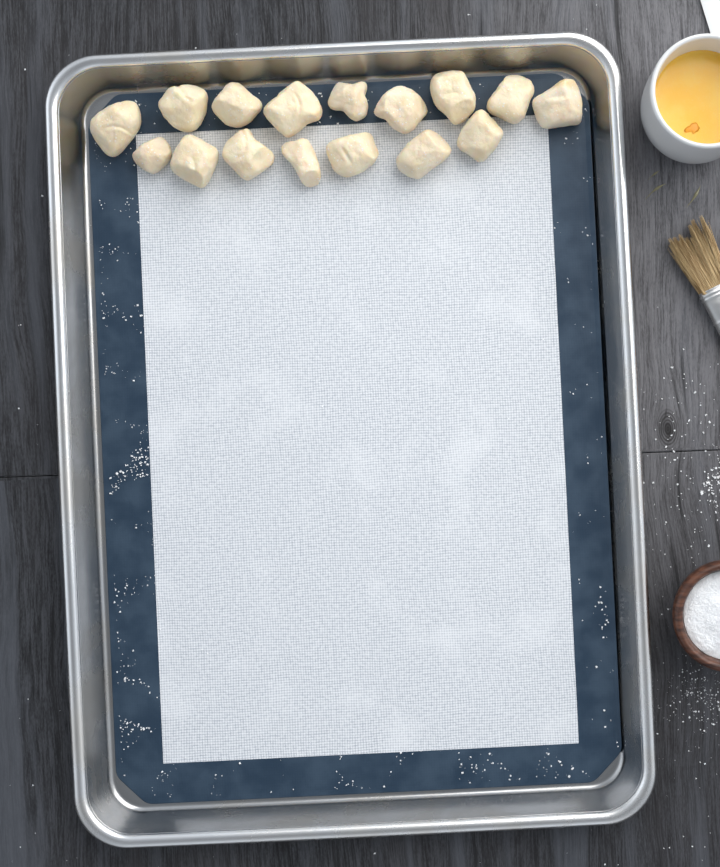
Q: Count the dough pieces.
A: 16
